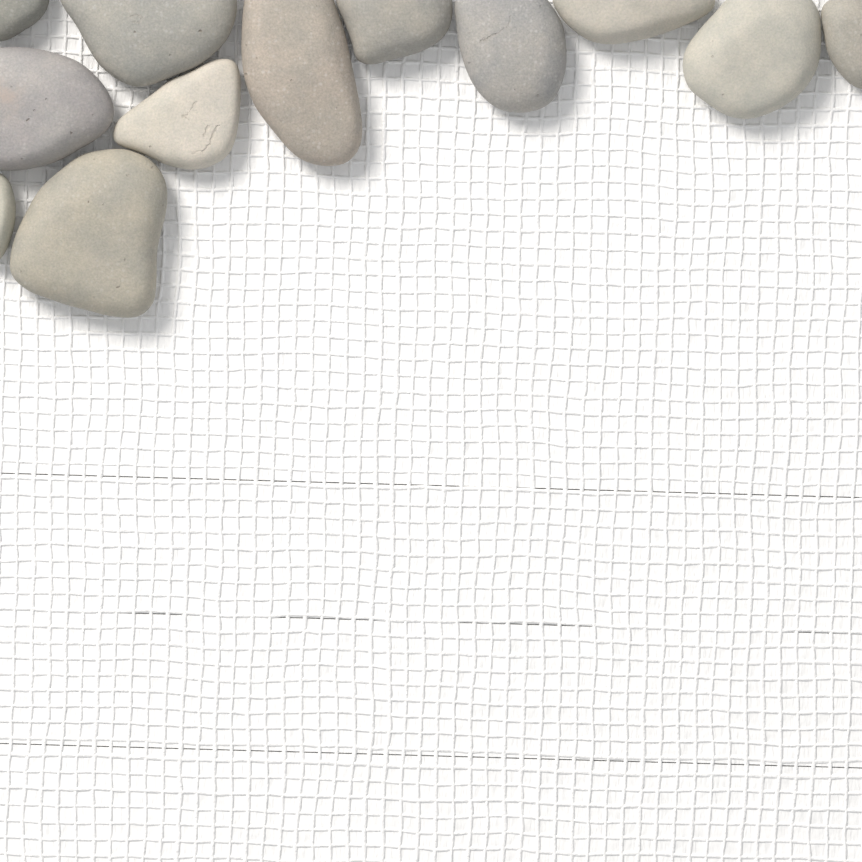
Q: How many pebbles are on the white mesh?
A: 12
